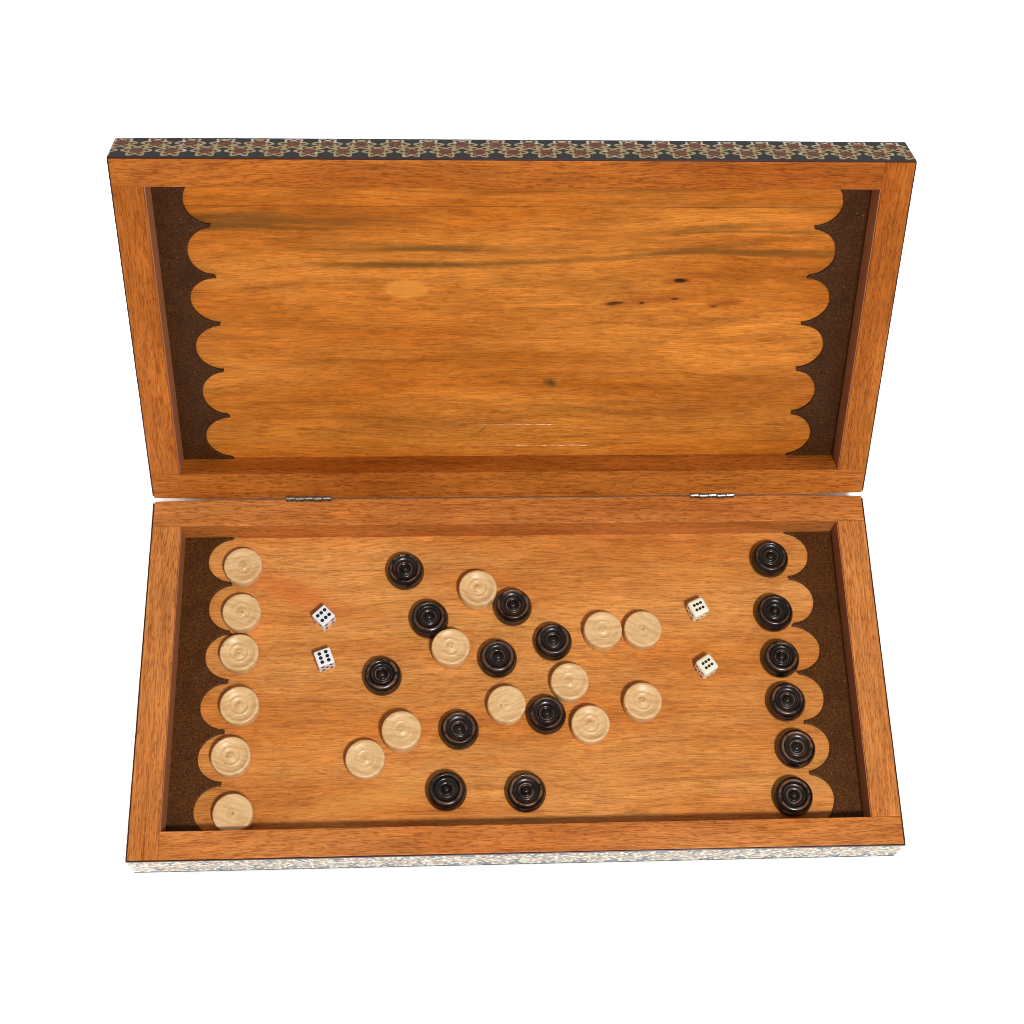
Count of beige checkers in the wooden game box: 16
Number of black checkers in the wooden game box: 16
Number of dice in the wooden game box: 4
